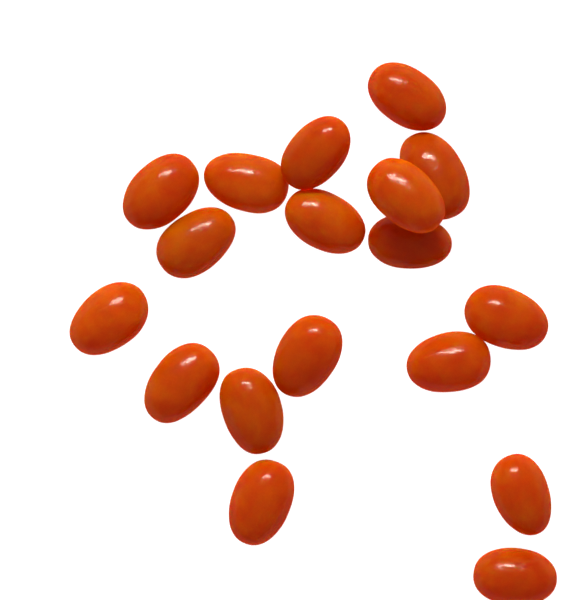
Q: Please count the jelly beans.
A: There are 18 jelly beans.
